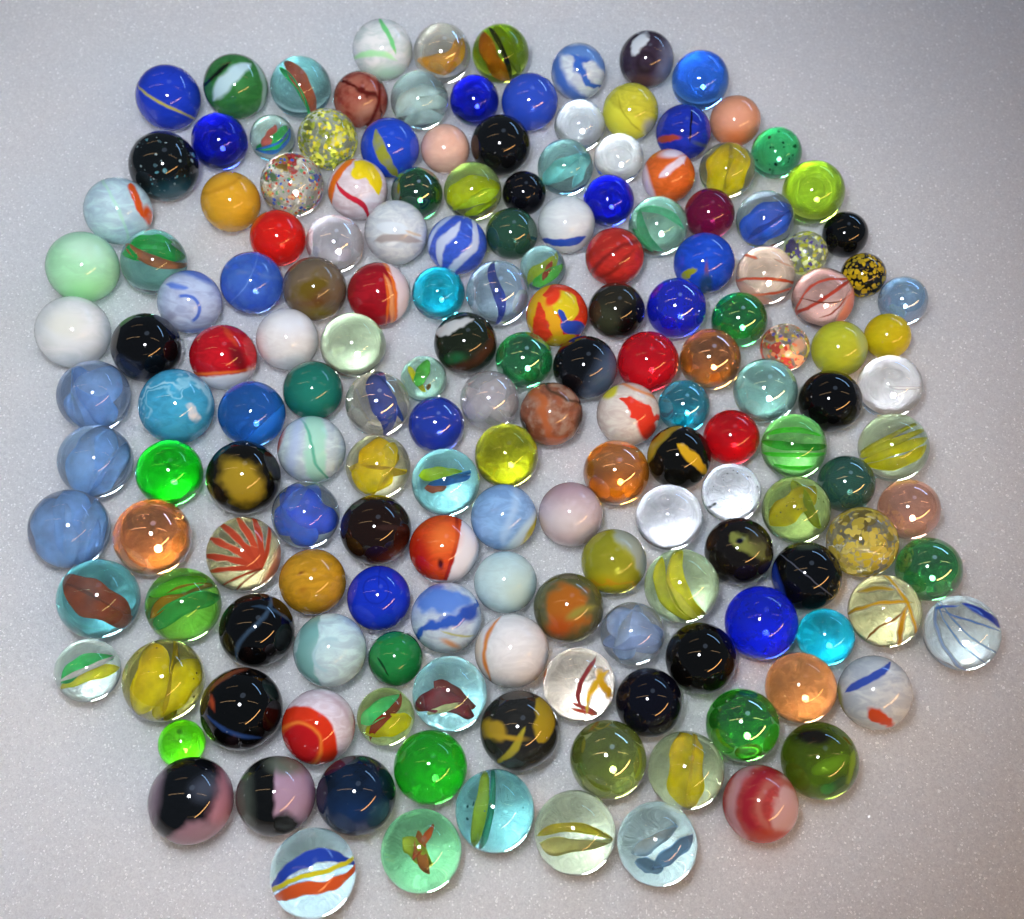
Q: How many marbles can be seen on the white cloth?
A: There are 169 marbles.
